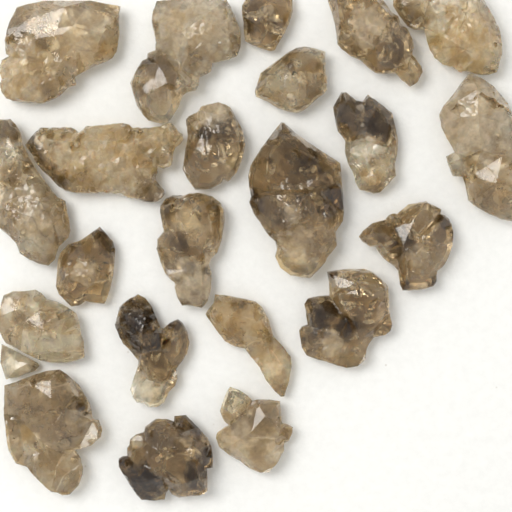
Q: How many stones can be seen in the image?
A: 23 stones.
